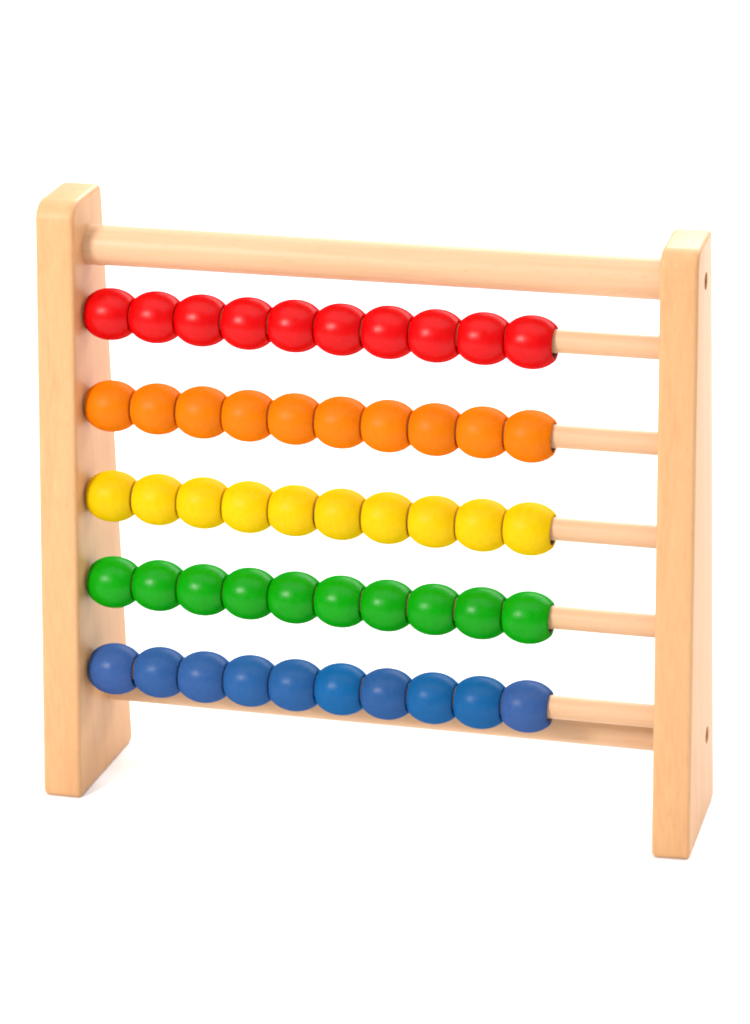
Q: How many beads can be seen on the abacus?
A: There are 50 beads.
